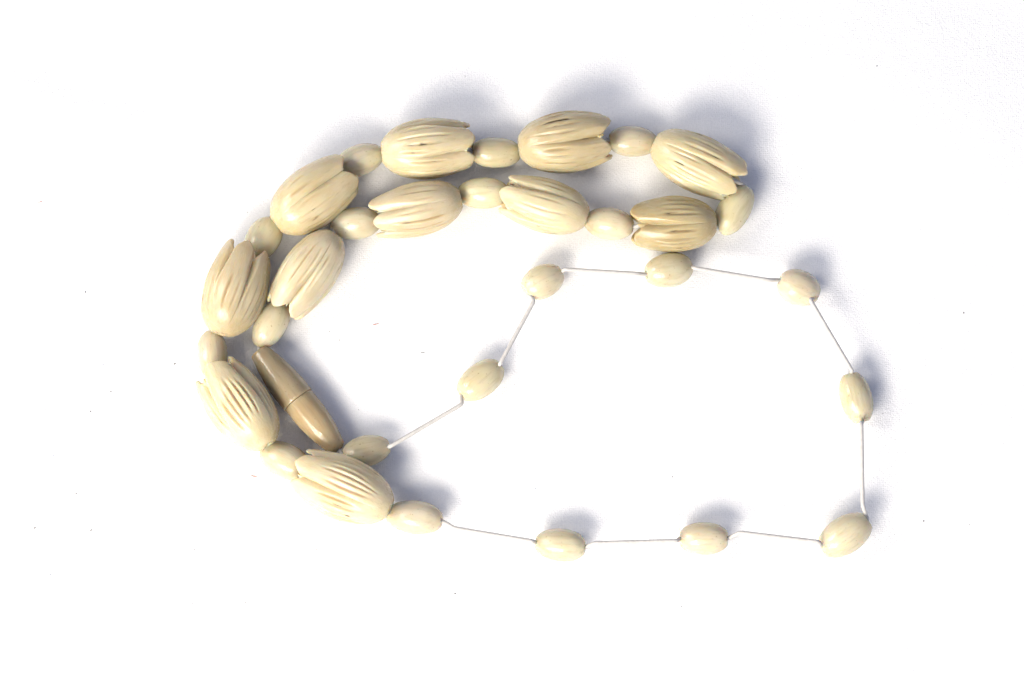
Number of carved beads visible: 11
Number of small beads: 21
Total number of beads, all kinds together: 32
